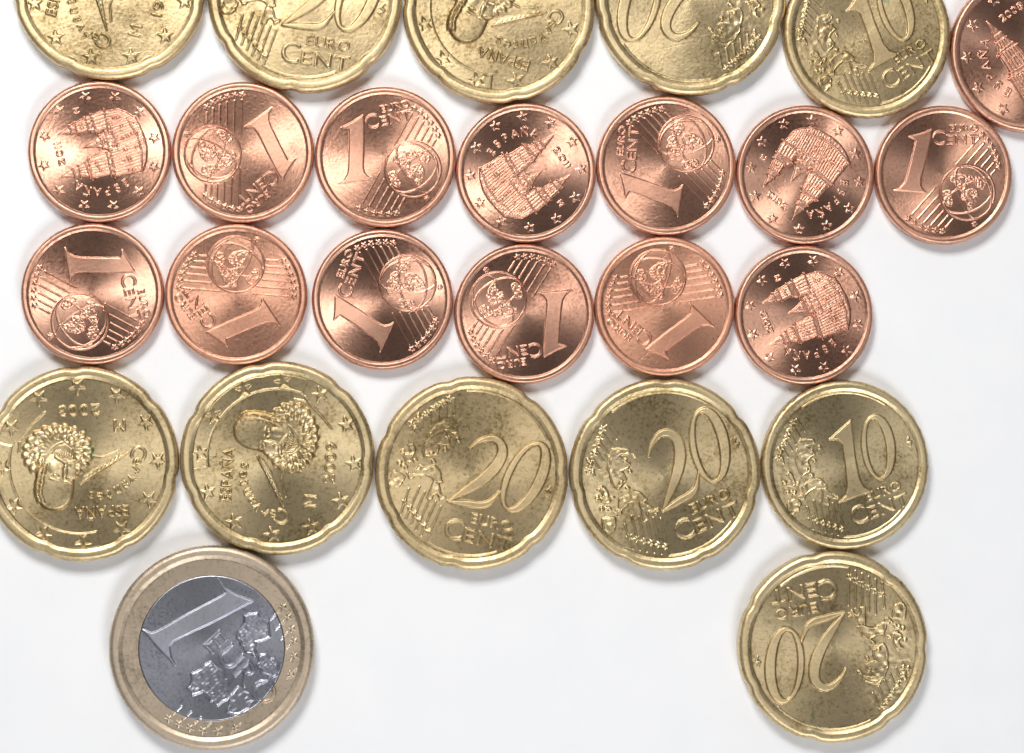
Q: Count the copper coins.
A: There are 14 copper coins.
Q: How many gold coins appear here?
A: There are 11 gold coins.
